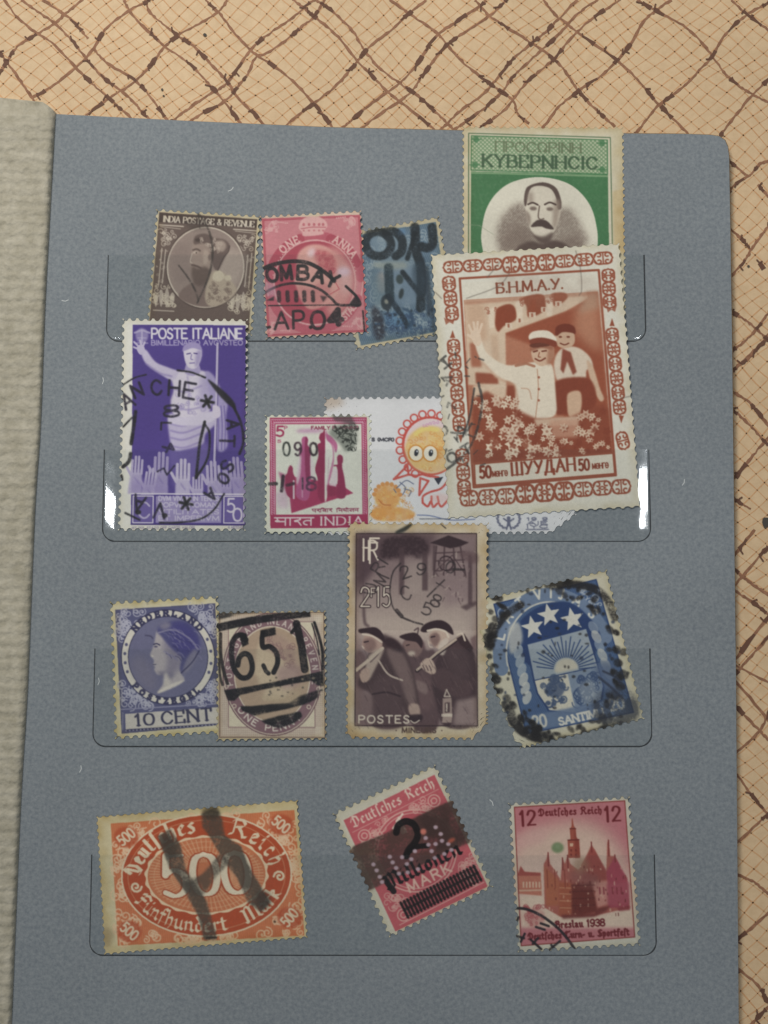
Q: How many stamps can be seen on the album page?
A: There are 15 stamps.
